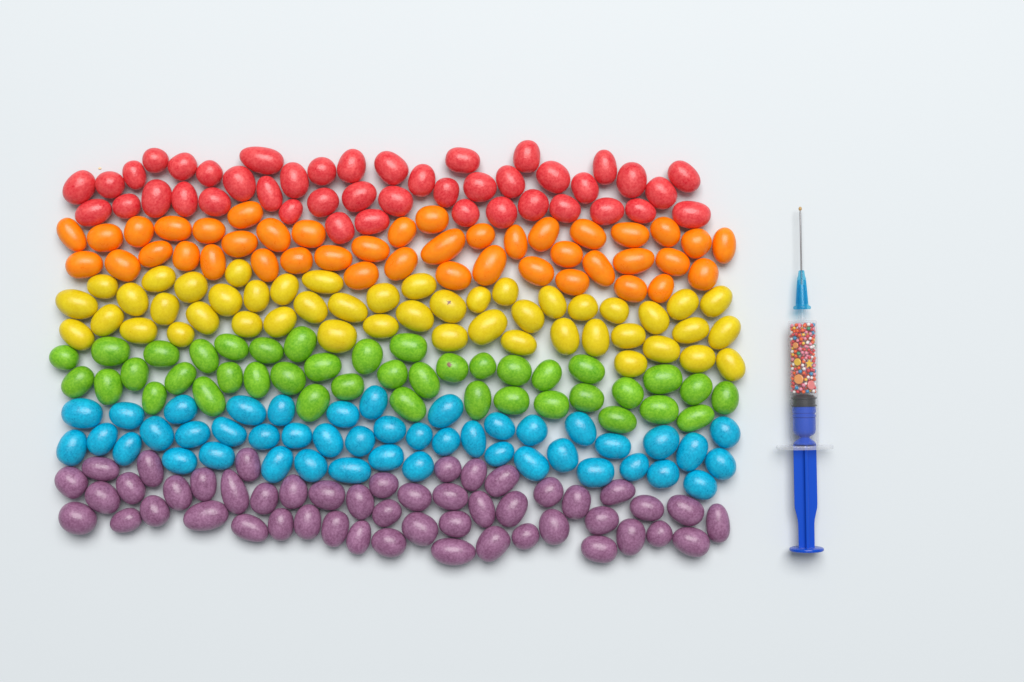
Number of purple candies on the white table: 49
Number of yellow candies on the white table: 47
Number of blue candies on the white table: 44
